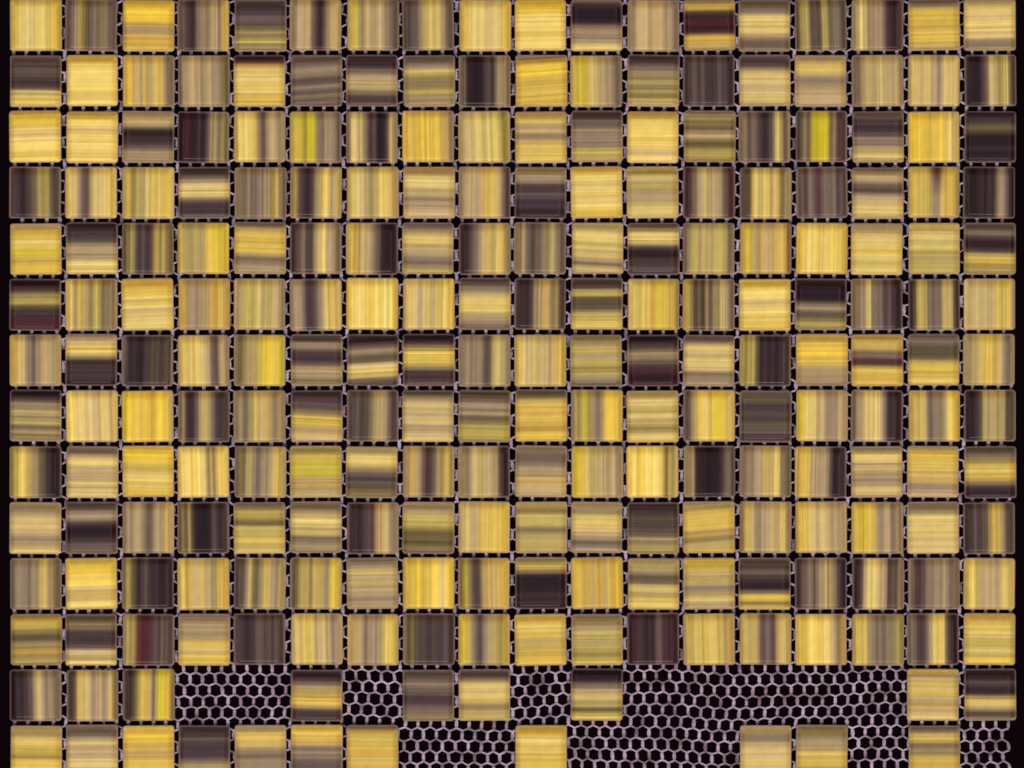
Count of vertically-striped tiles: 124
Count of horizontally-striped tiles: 112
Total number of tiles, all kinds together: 236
